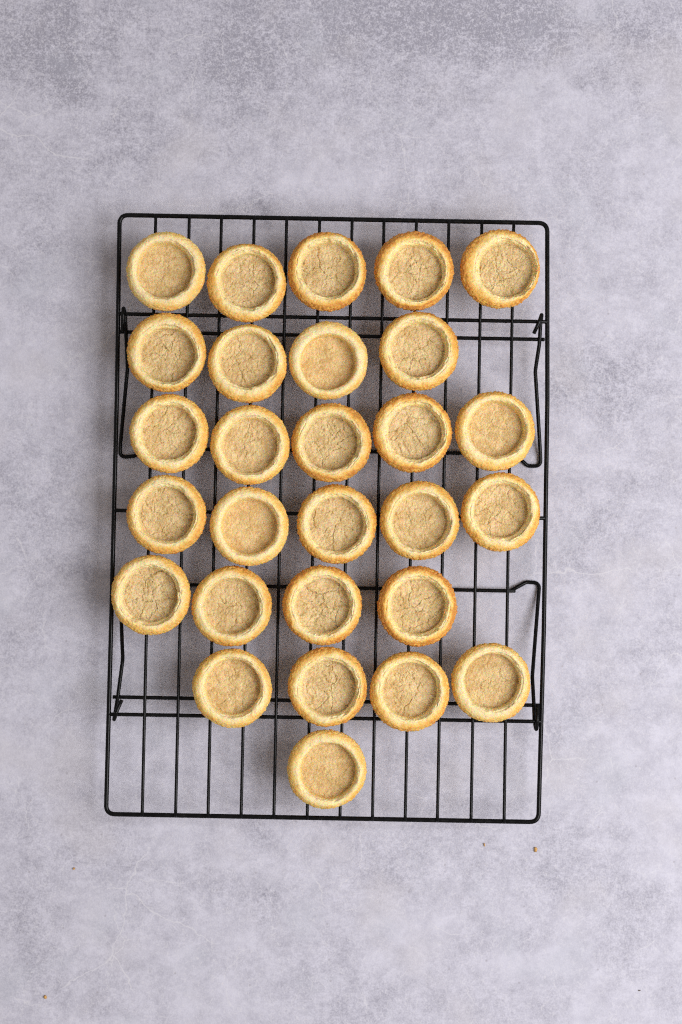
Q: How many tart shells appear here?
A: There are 28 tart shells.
